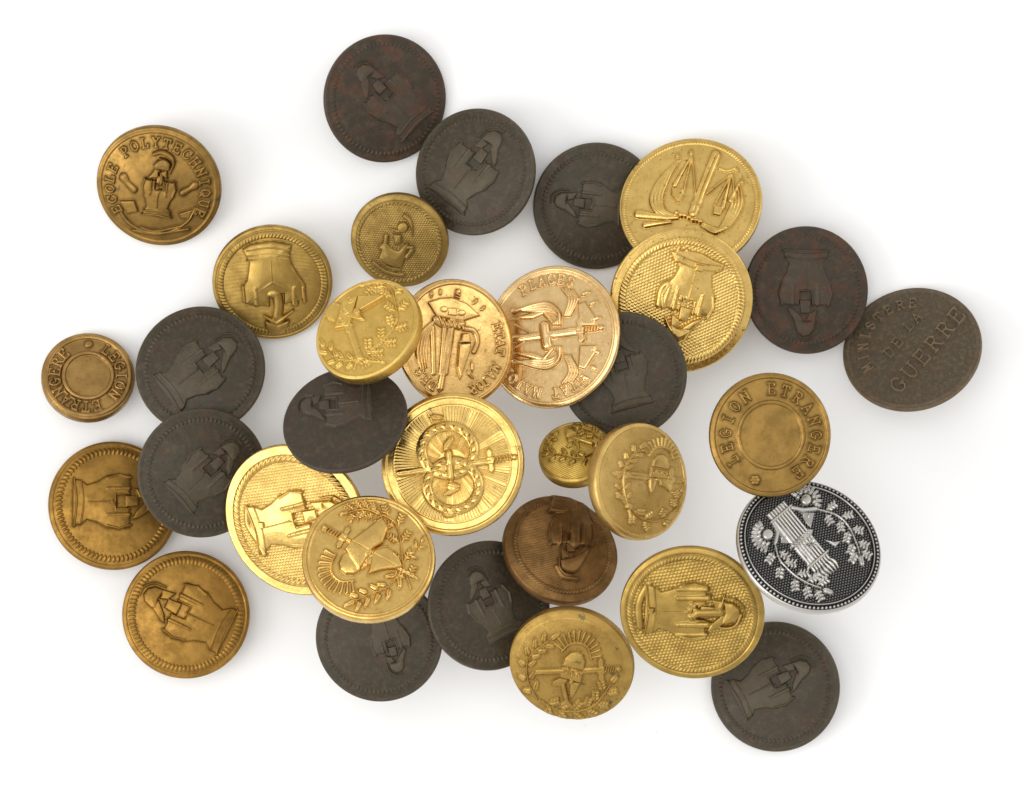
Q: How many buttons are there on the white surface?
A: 33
